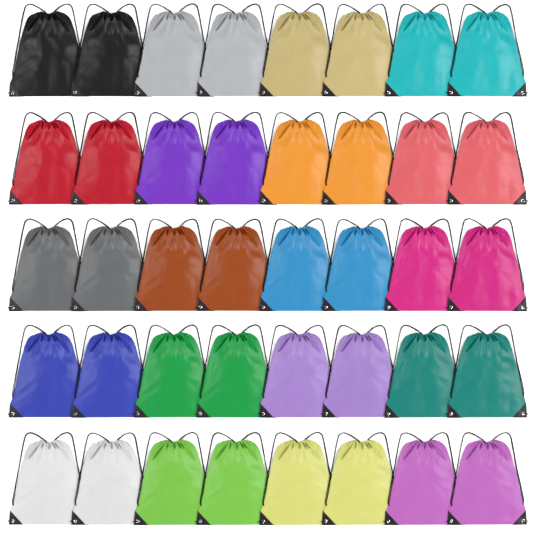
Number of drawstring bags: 40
